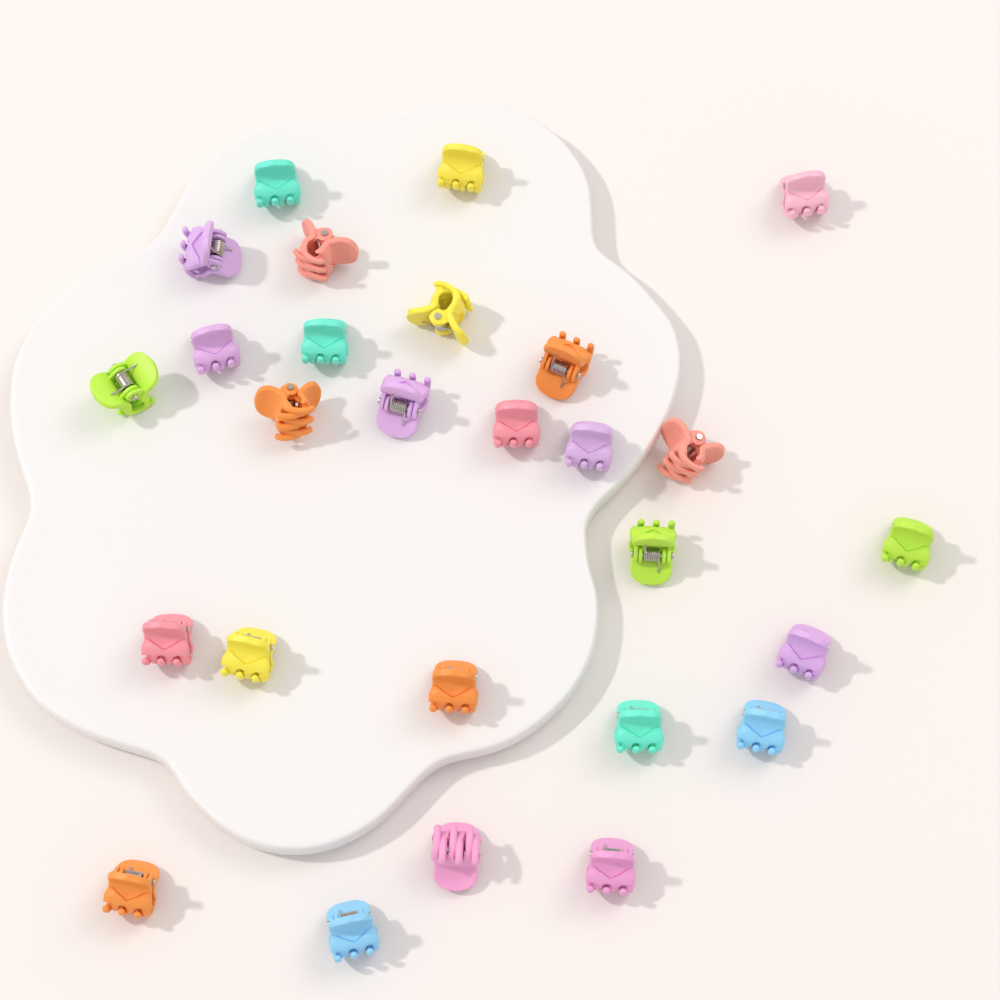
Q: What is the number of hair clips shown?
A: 27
